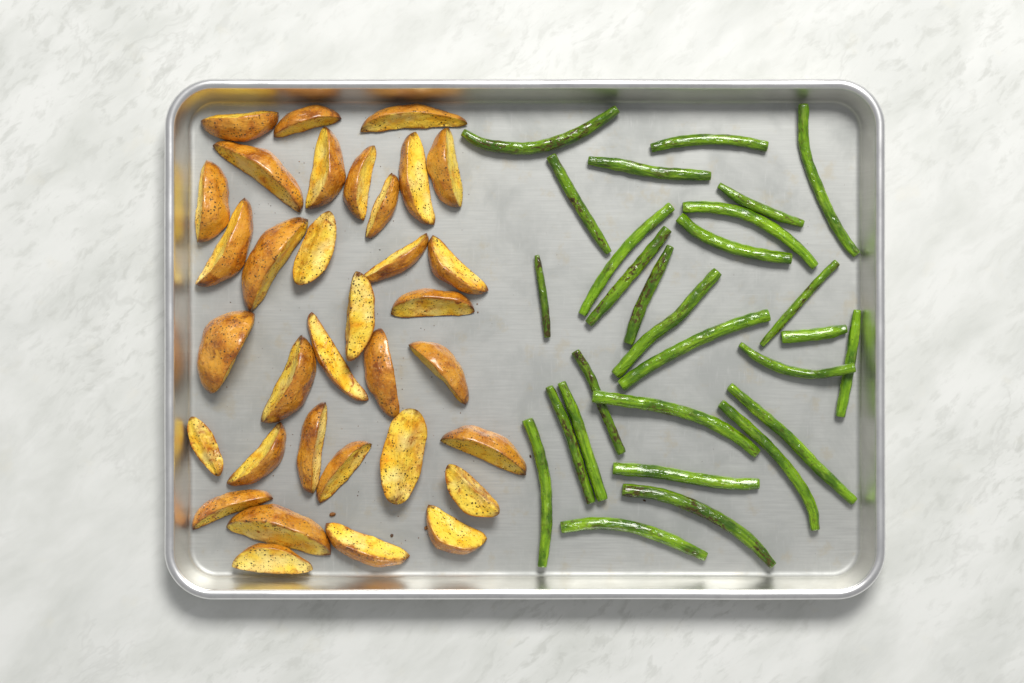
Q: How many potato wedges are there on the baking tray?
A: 34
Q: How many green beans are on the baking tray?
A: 28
